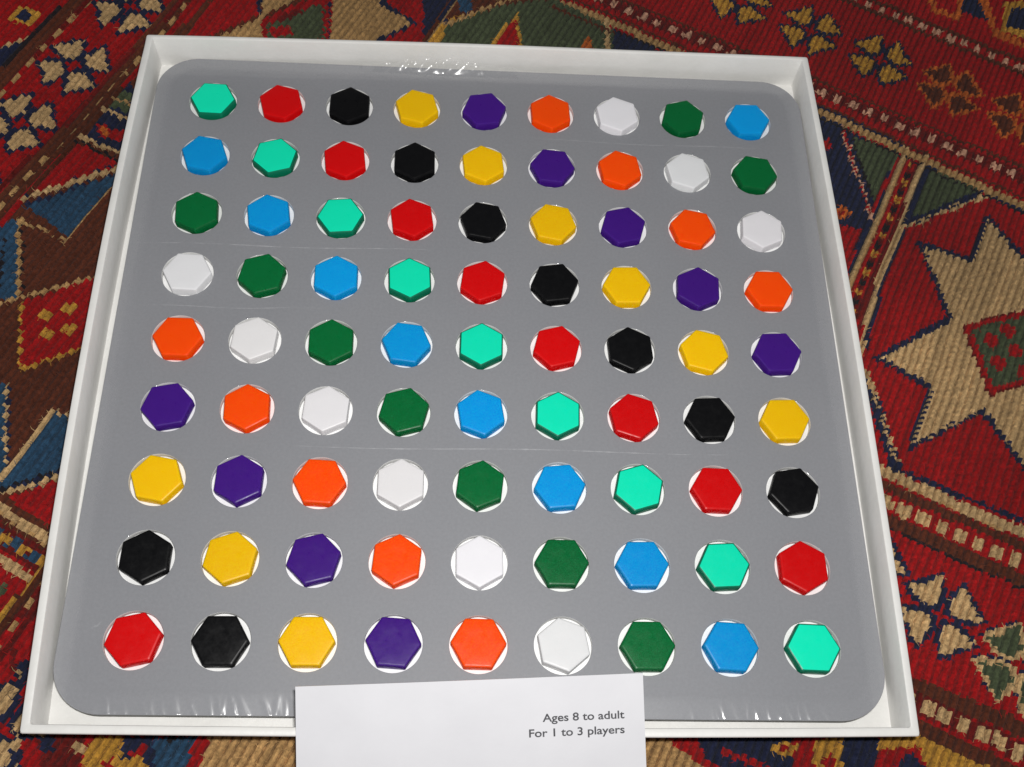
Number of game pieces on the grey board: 81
